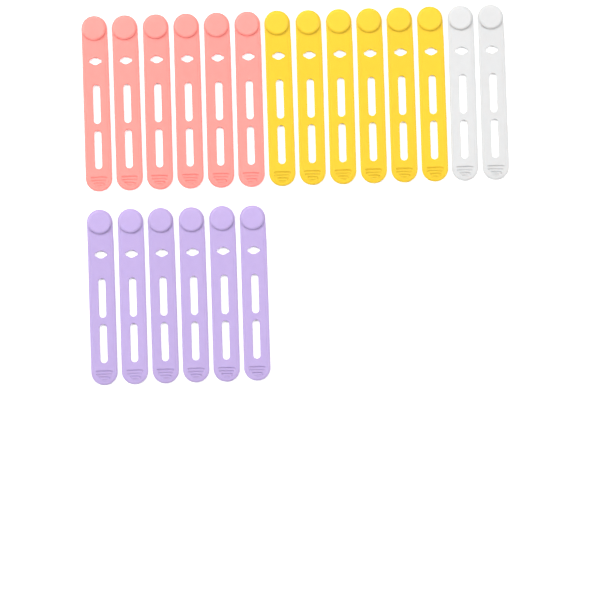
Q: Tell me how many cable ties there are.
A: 20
